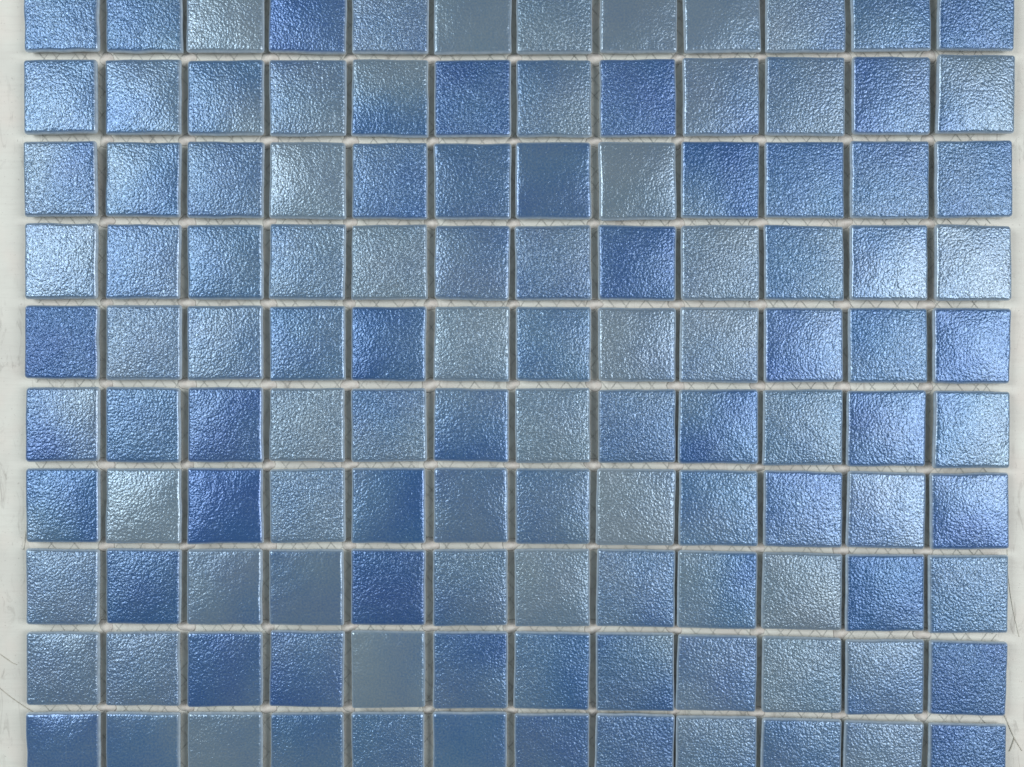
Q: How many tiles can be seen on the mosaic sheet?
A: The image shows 120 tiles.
